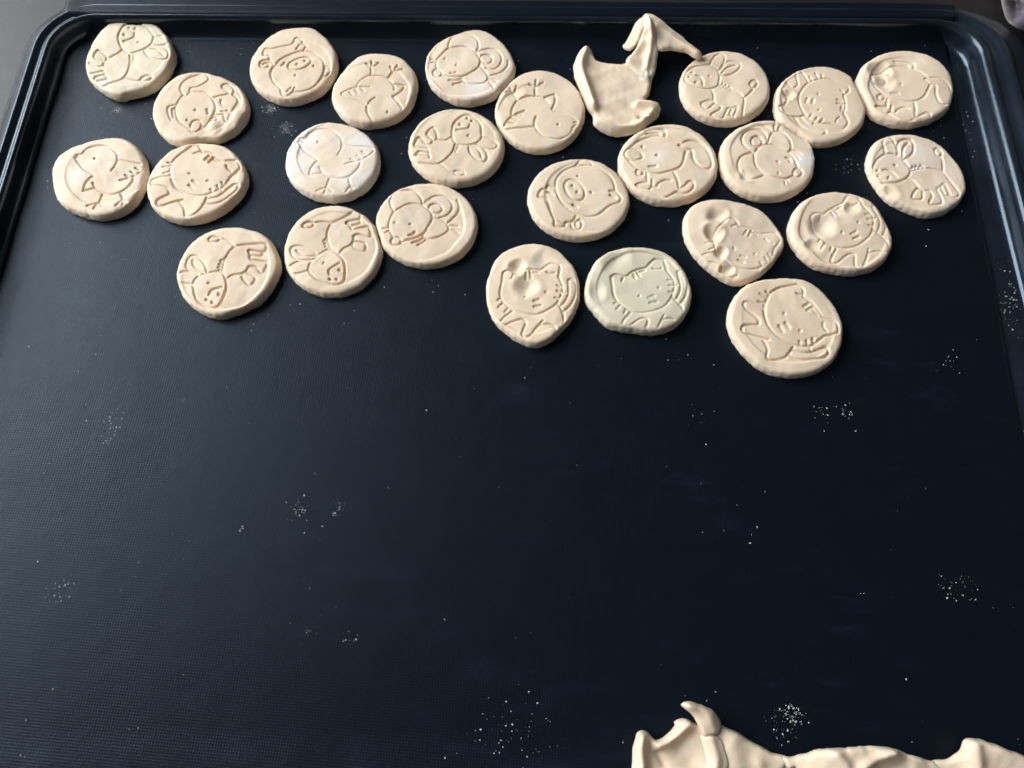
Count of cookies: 25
